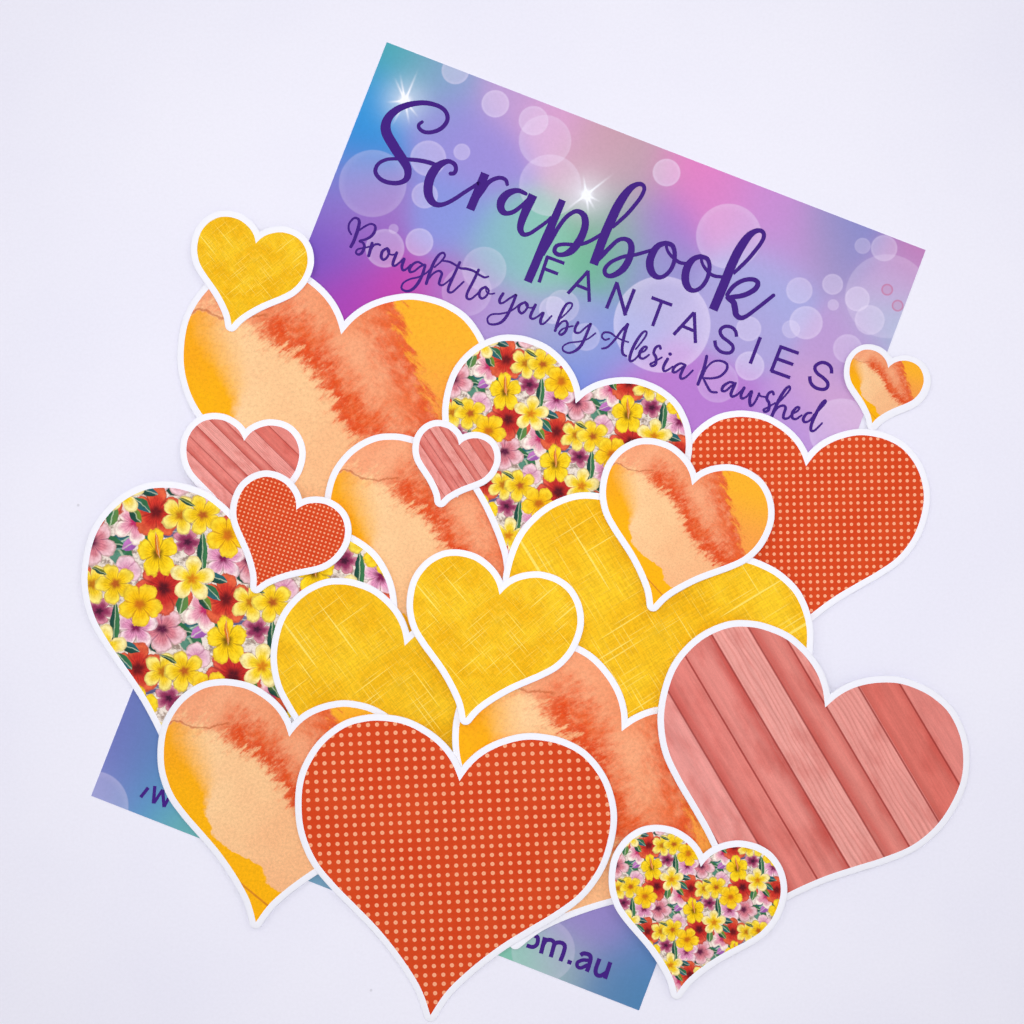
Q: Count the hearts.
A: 19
